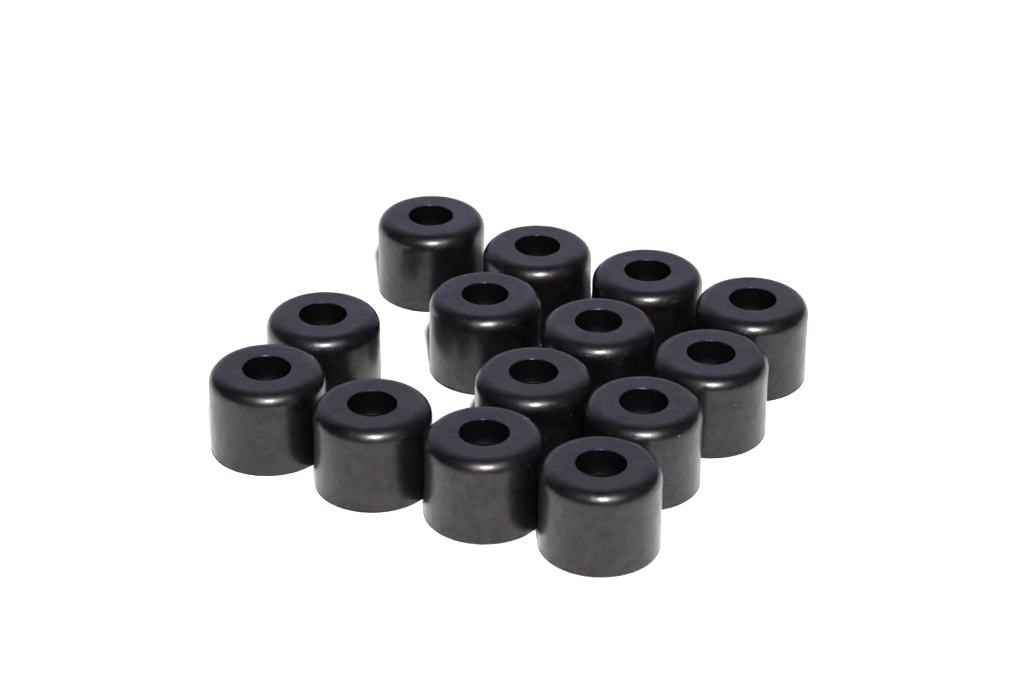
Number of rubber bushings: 14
